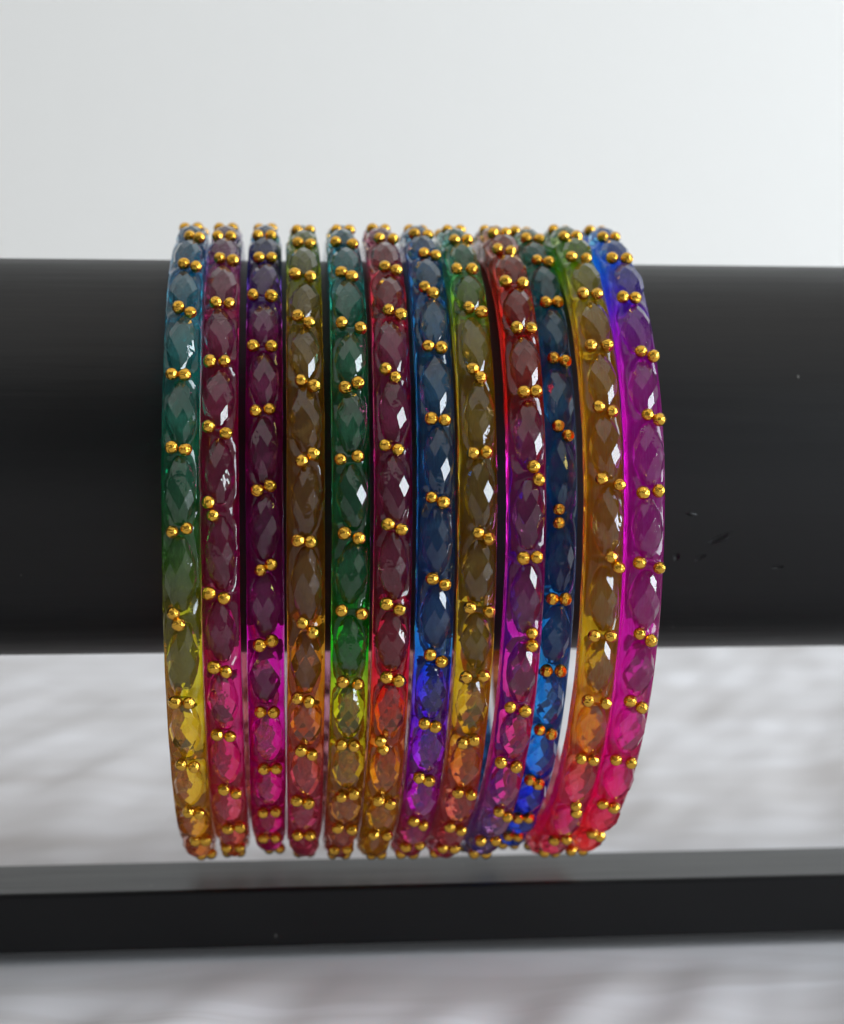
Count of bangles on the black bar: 12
